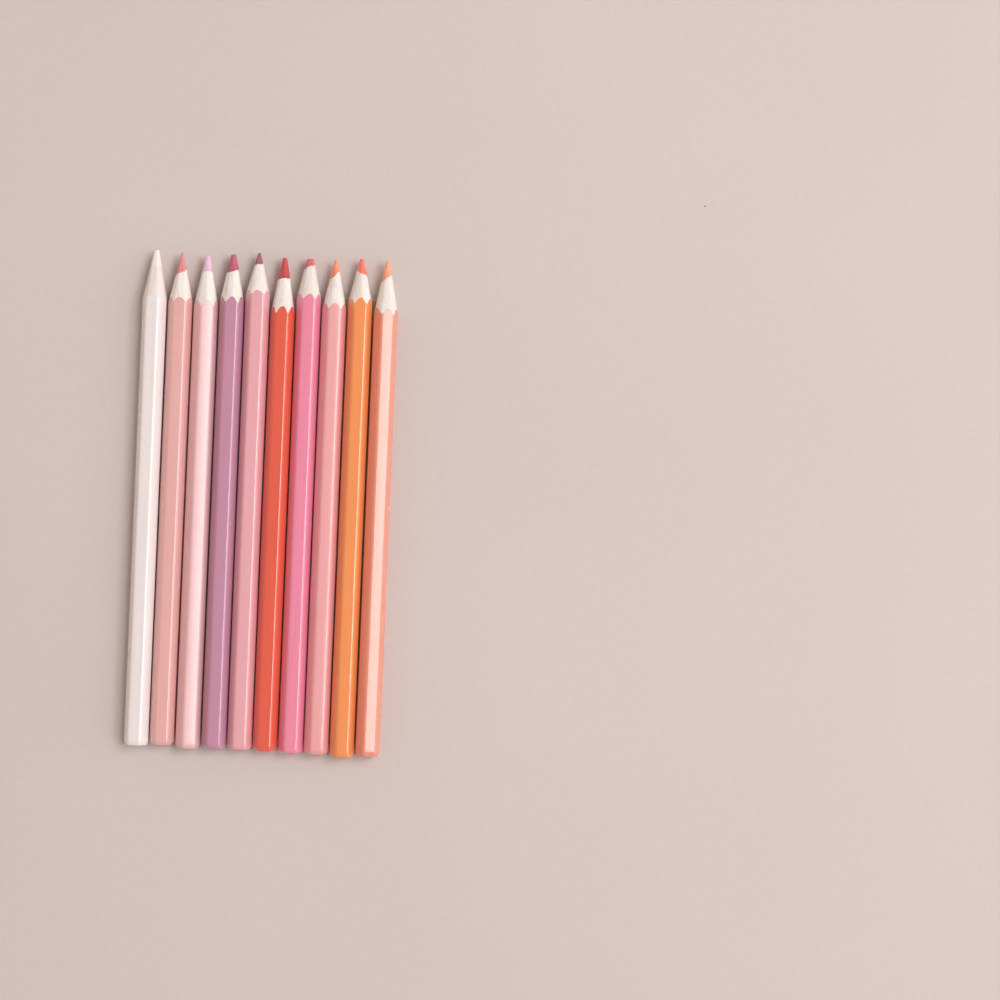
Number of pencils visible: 10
